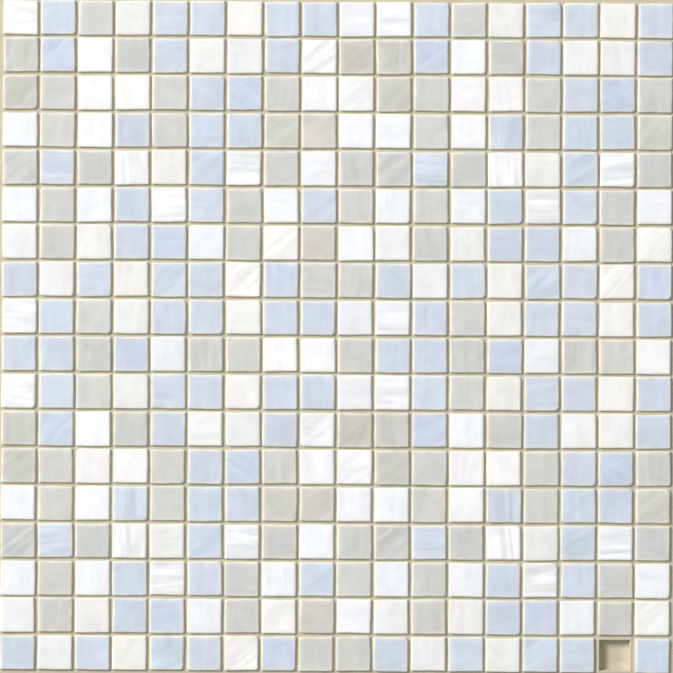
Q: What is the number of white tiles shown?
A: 121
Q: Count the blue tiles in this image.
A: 111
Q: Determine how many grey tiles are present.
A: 91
